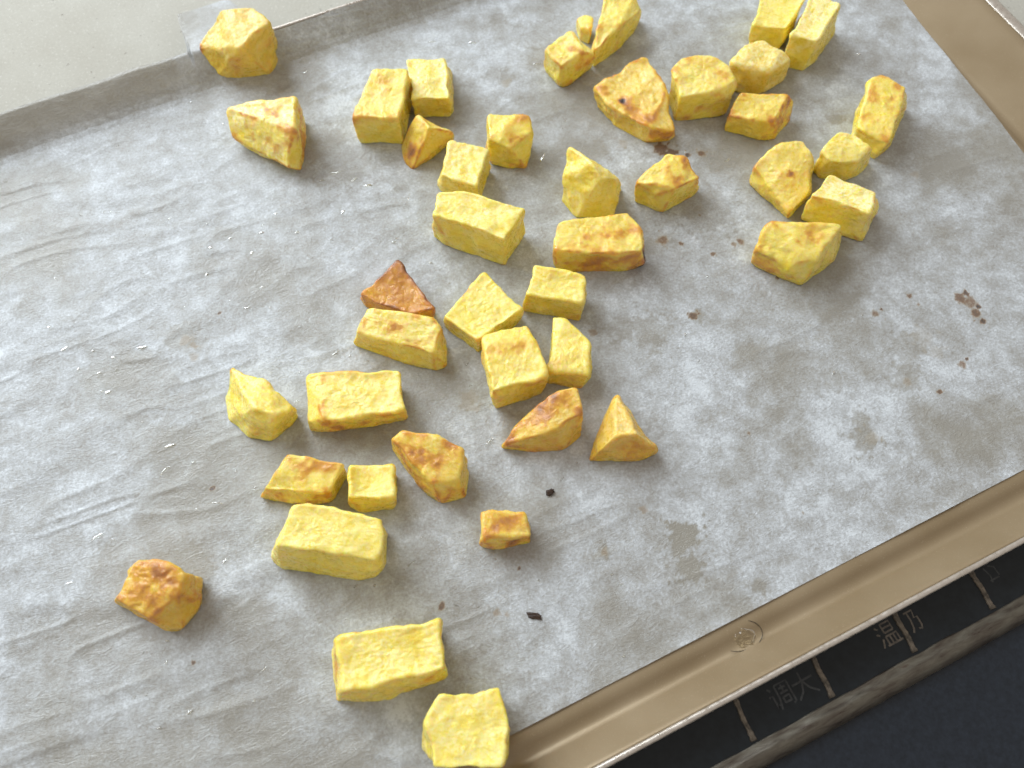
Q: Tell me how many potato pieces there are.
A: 43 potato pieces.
